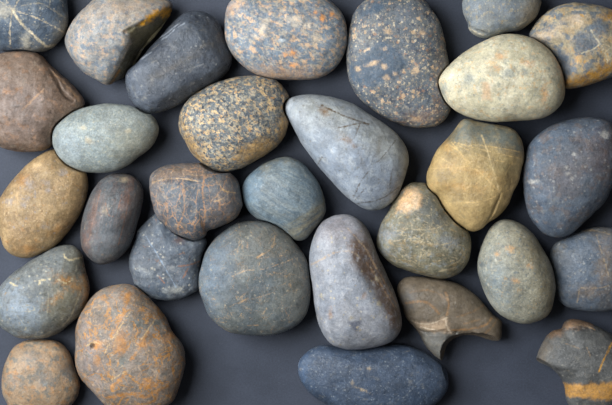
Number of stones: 30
